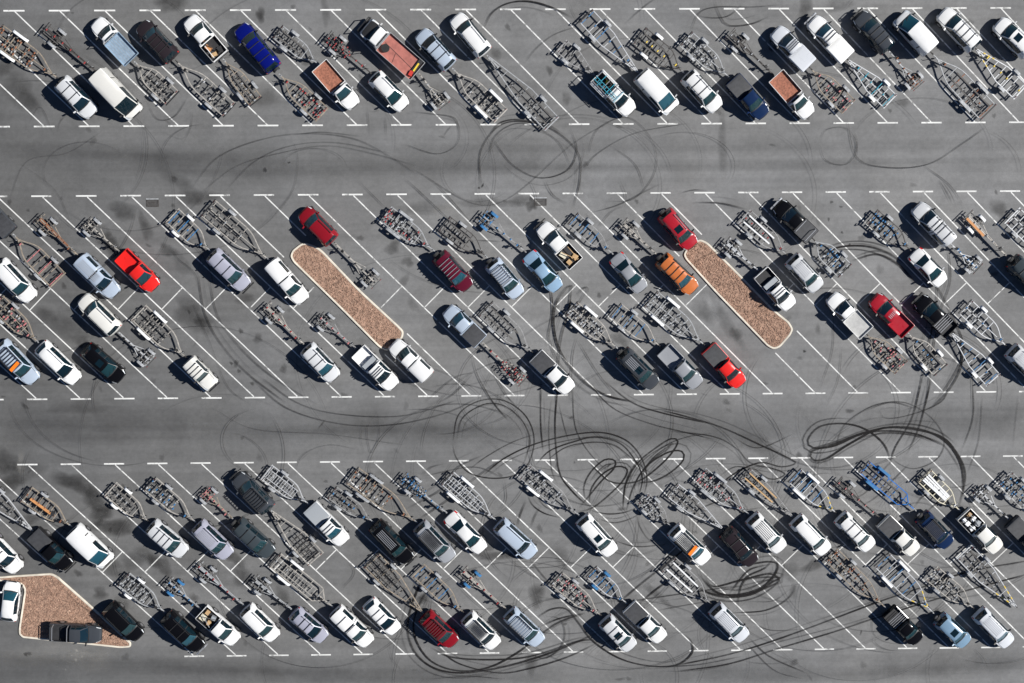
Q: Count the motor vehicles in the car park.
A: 99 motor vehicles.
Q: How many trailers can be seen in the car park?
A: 90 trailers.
